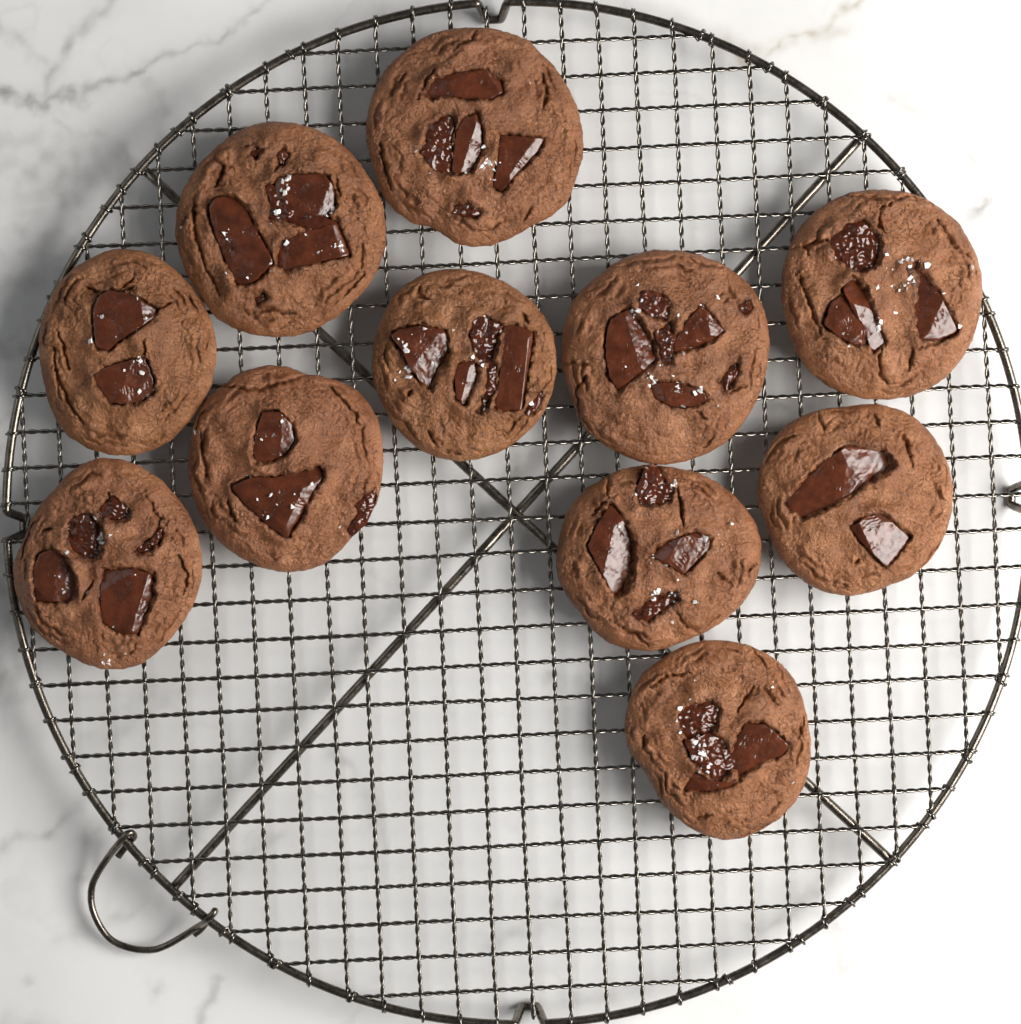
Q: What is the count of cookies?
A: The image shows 11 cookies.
